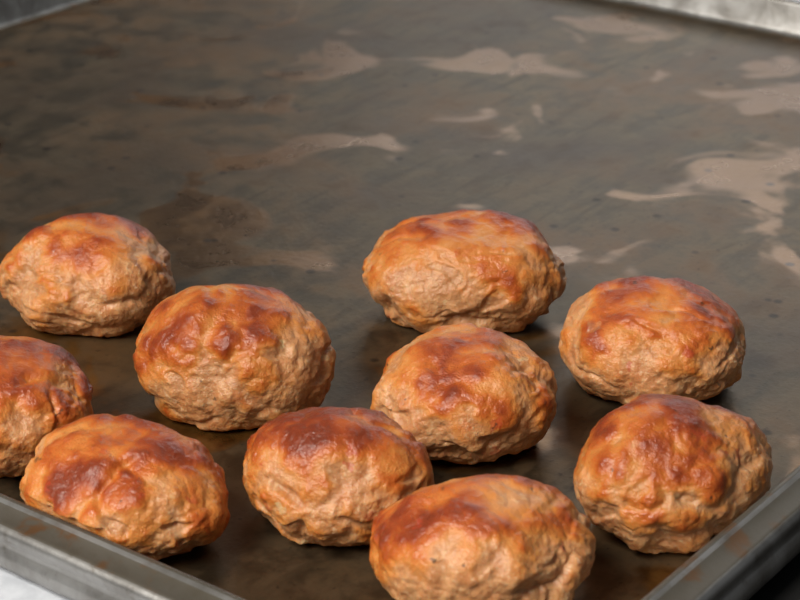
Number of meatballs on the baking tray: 10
